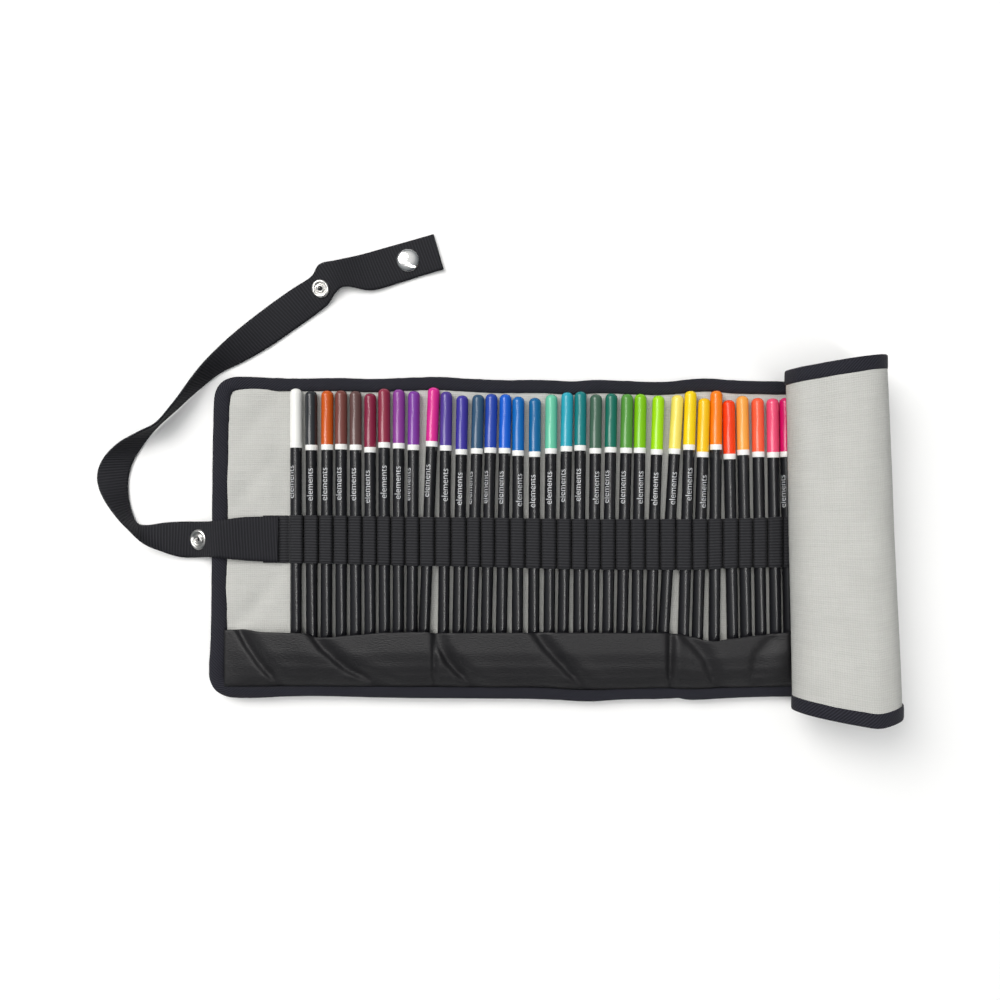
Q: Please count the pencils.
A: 34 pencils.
